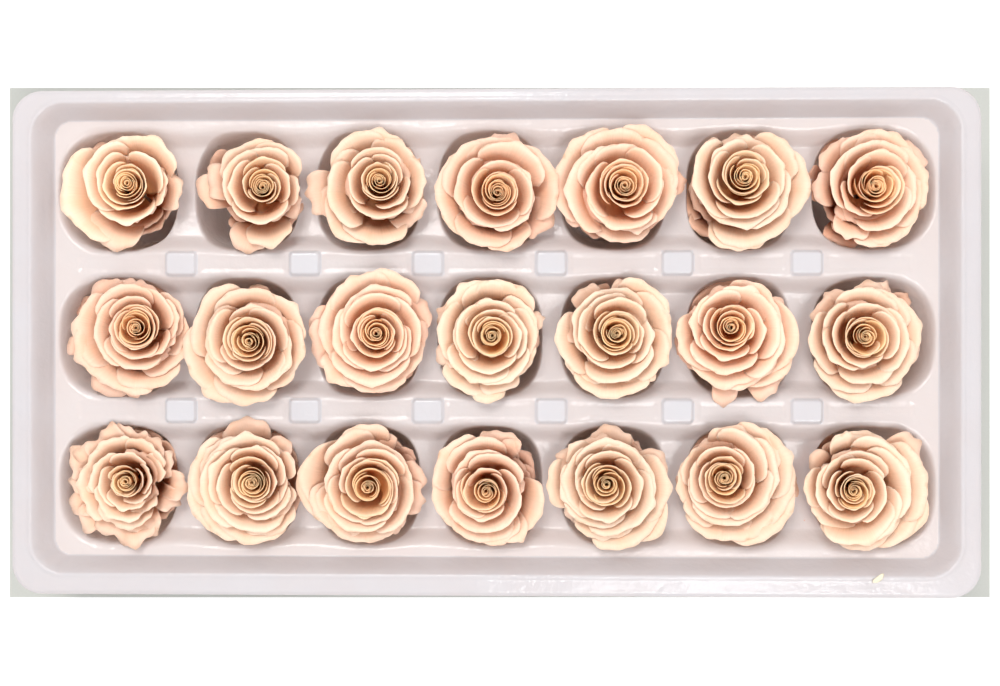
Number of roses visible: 21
